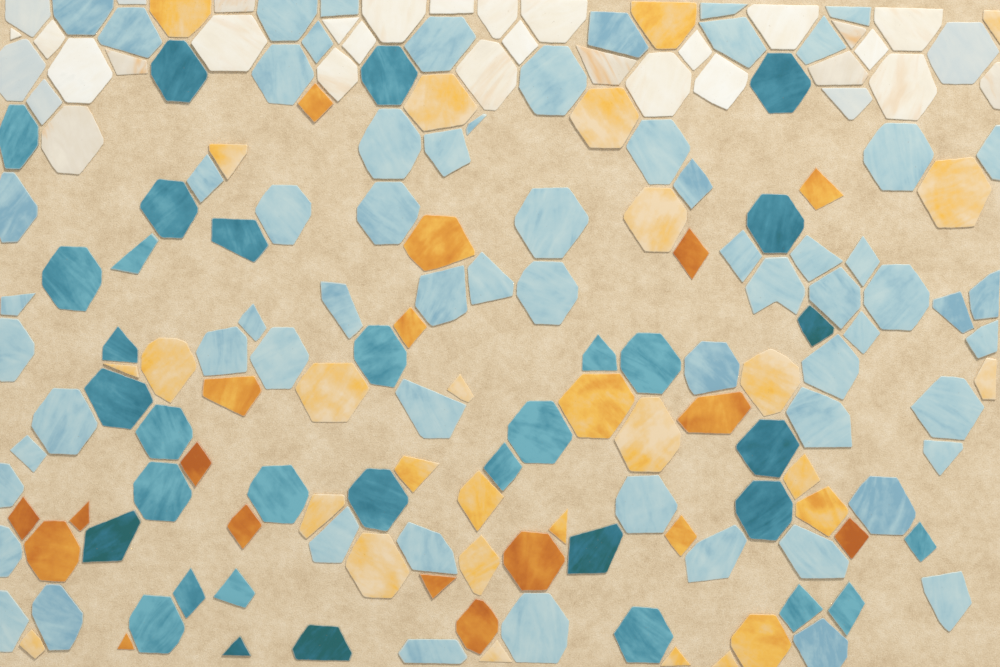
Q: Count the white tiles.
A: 33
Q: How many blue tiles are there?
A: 66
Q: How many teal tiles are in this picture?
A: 34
